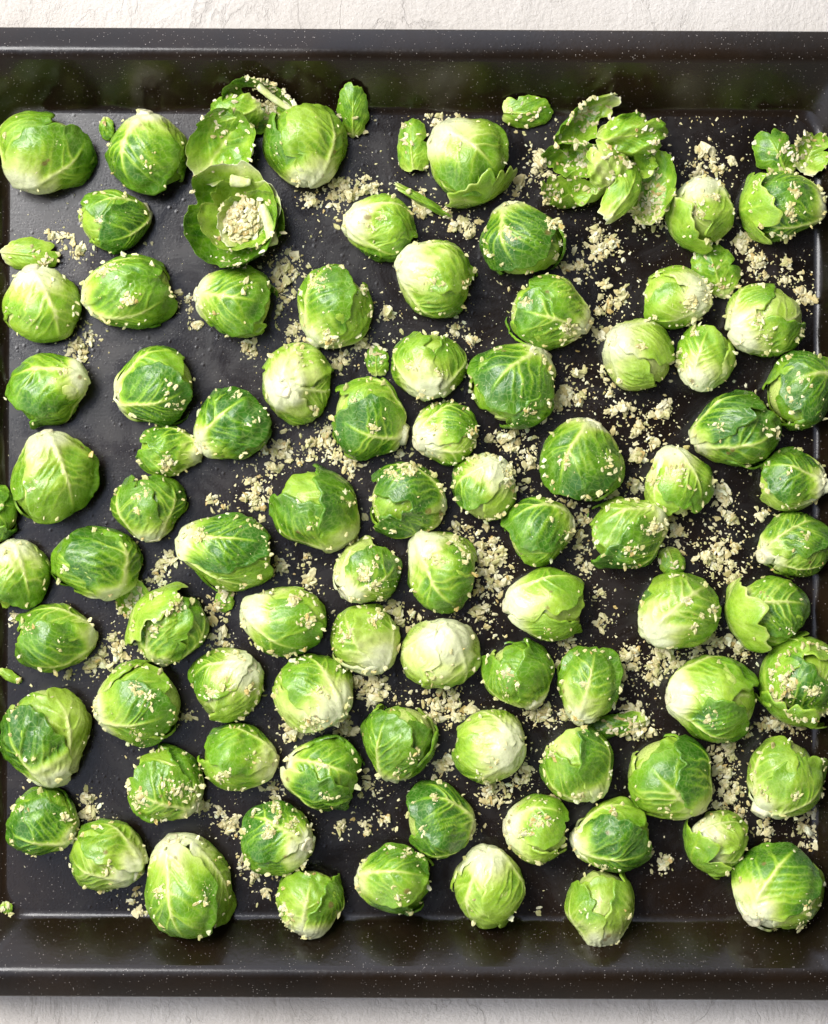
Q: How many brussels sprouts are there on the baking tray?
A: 84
